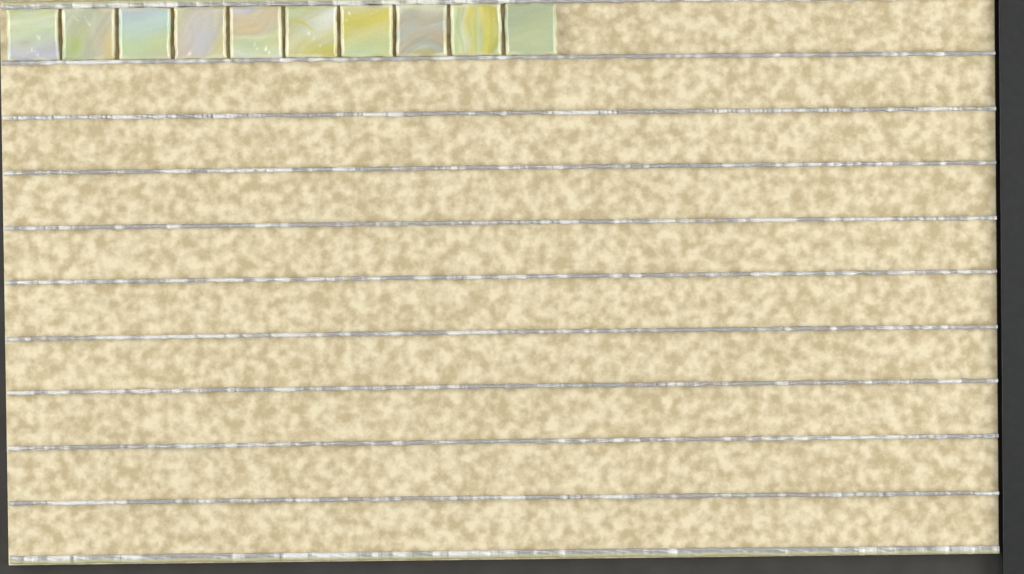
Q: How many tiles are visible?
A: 10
